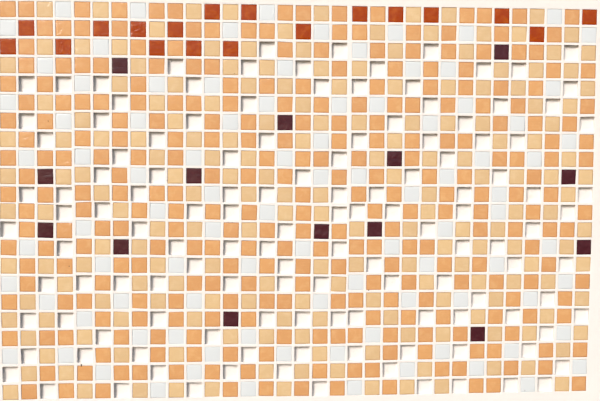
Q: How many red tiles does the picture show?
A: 18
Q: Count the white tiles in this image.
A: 92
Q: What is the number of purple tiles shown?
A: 14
